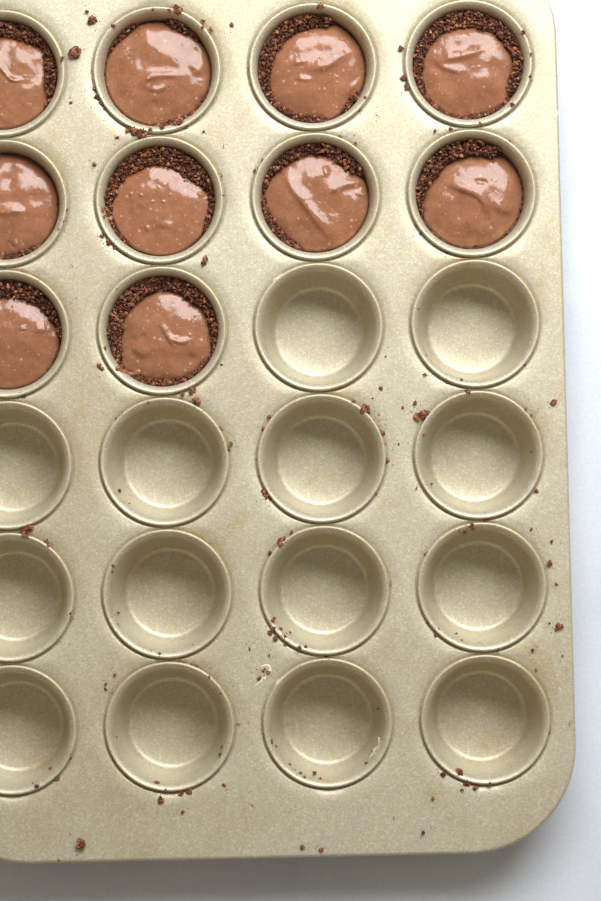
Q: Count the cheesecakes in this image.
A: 10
